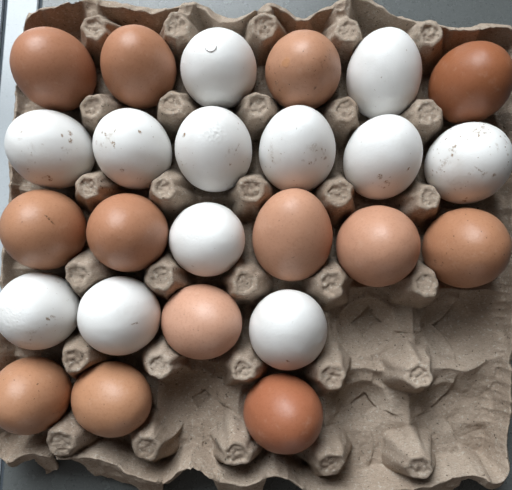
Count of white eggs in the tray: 12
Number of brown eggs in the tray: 13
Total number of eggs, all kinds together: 25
